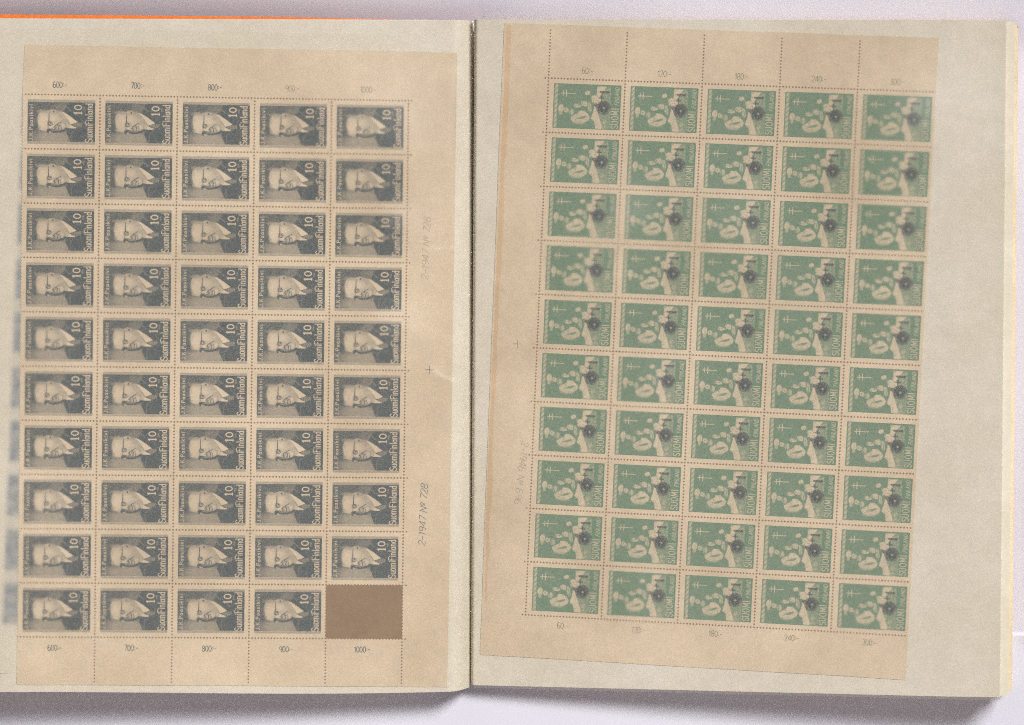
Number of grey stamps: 49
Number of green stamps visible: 50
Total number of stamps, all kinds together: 99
